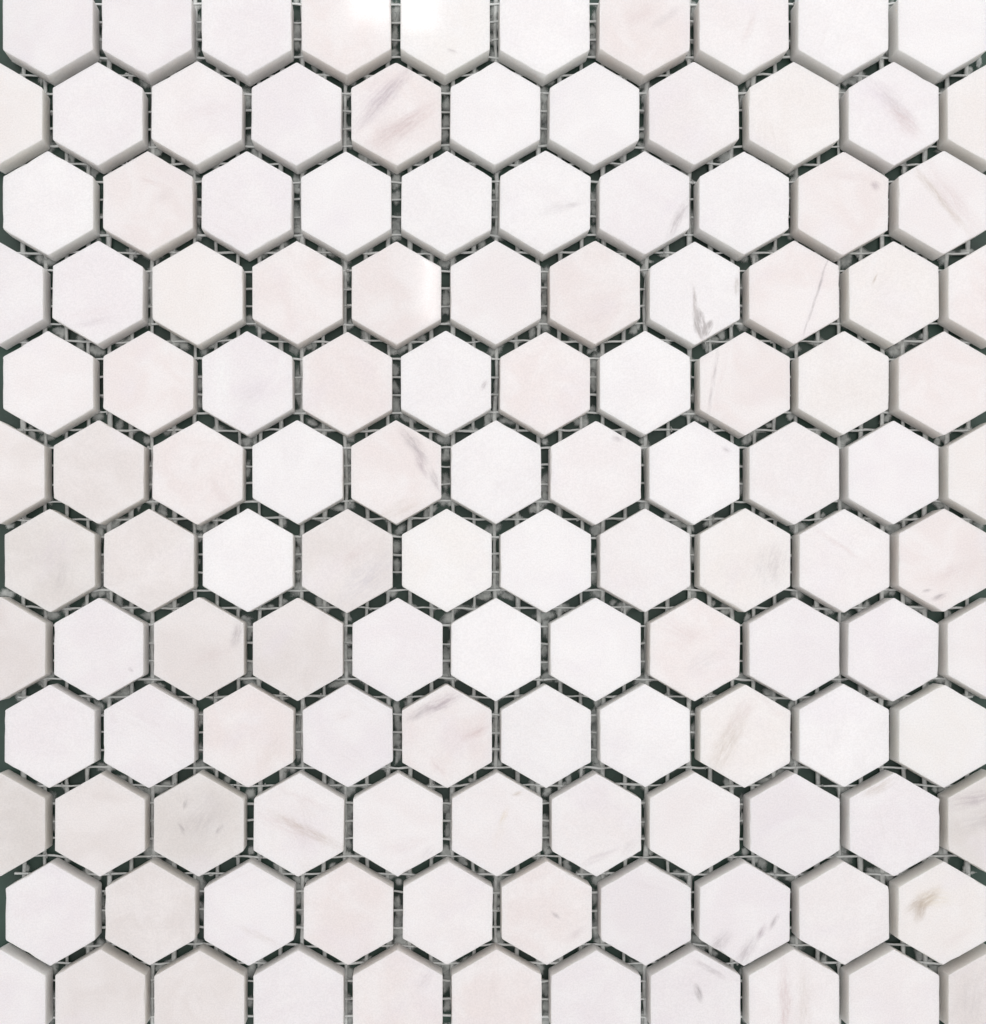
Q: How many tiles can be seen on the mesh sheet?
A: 126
